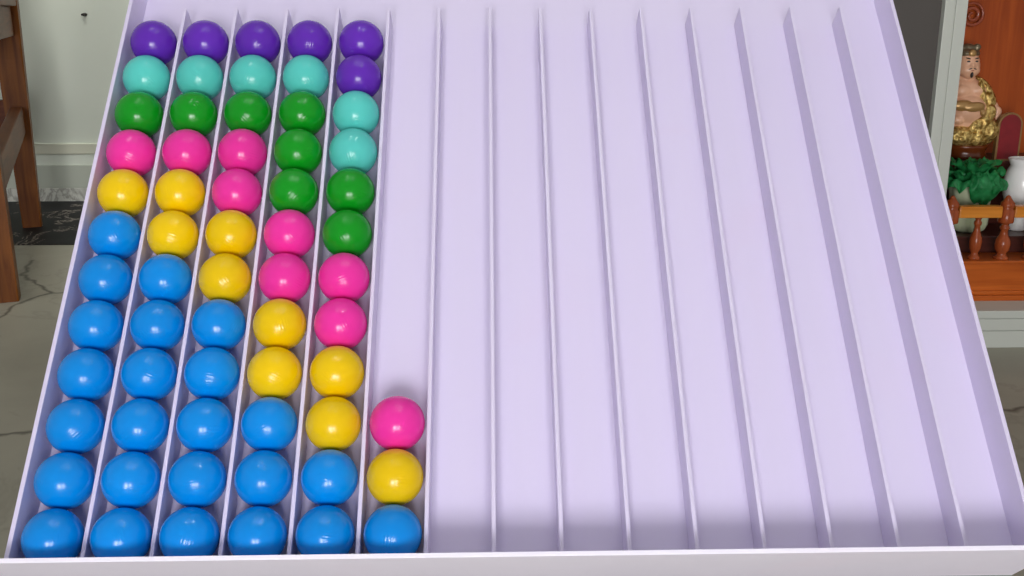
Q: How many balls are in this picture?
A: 63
